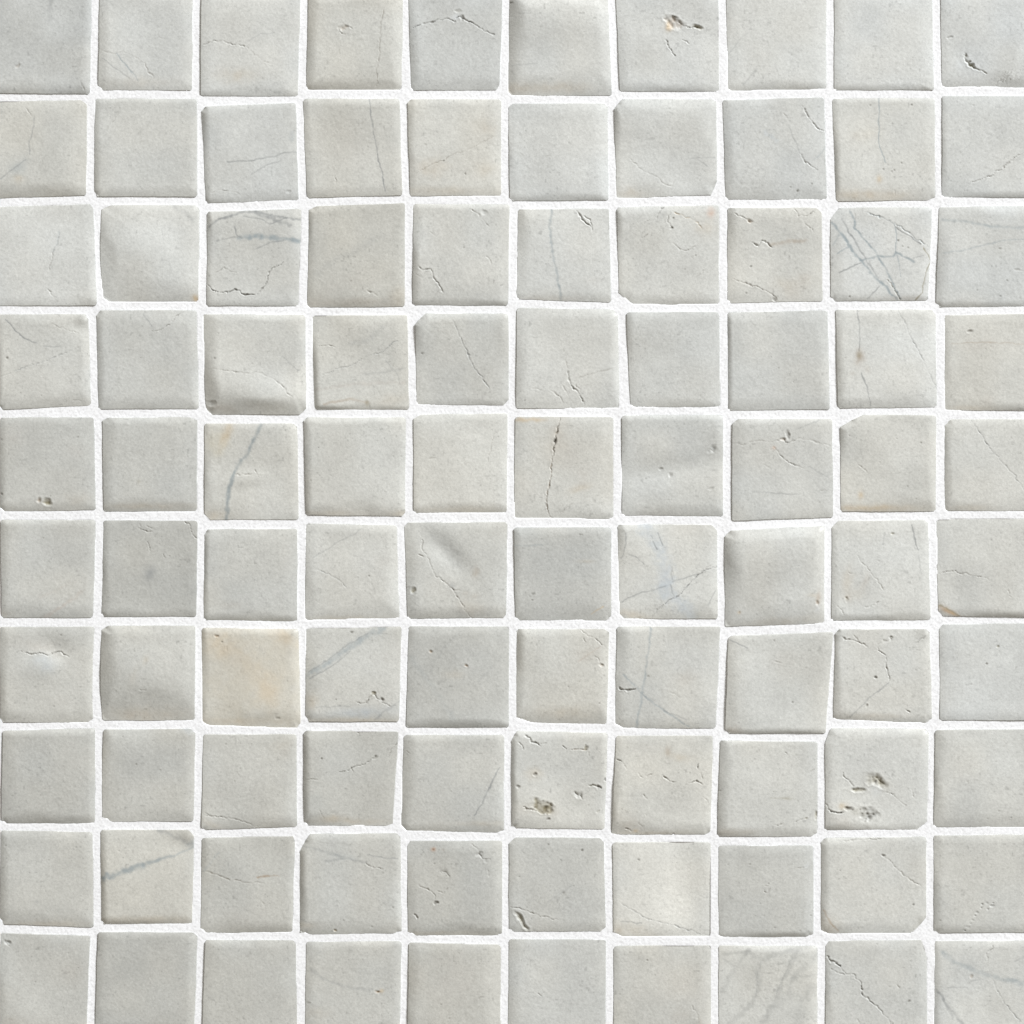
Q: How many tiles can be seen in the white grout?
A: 100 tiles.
